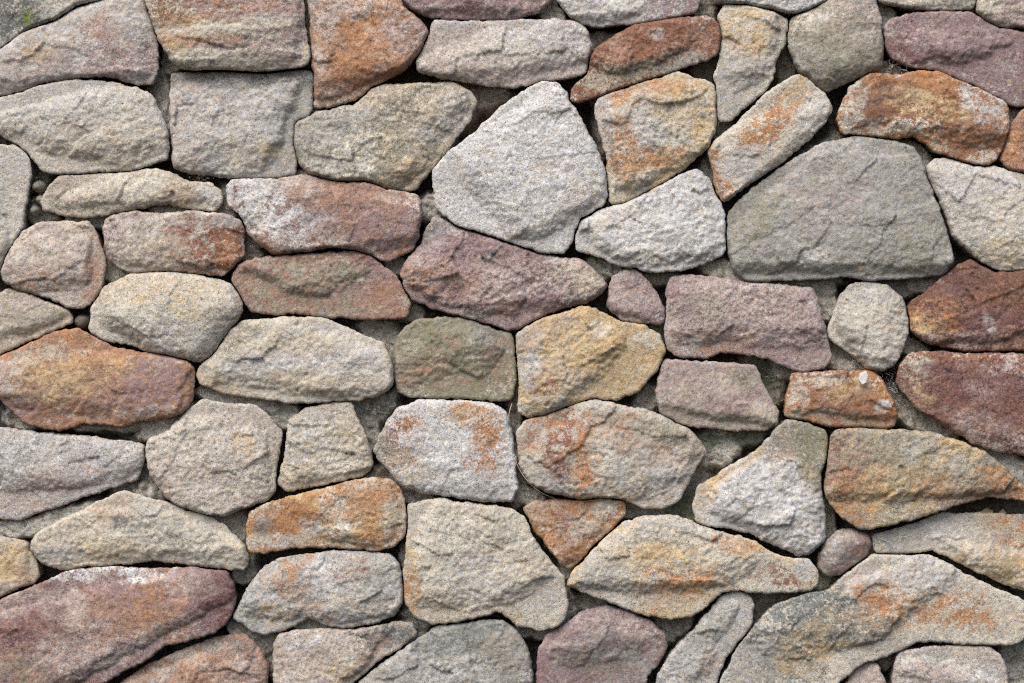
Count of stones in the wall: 70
